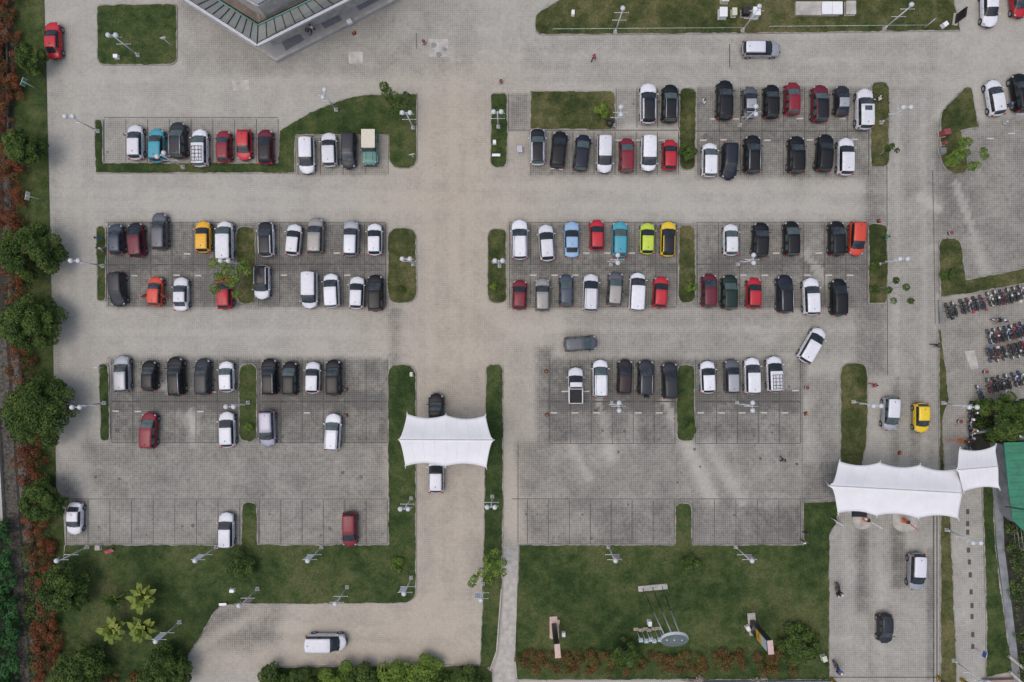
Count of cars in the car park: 117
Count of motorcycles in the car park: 38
